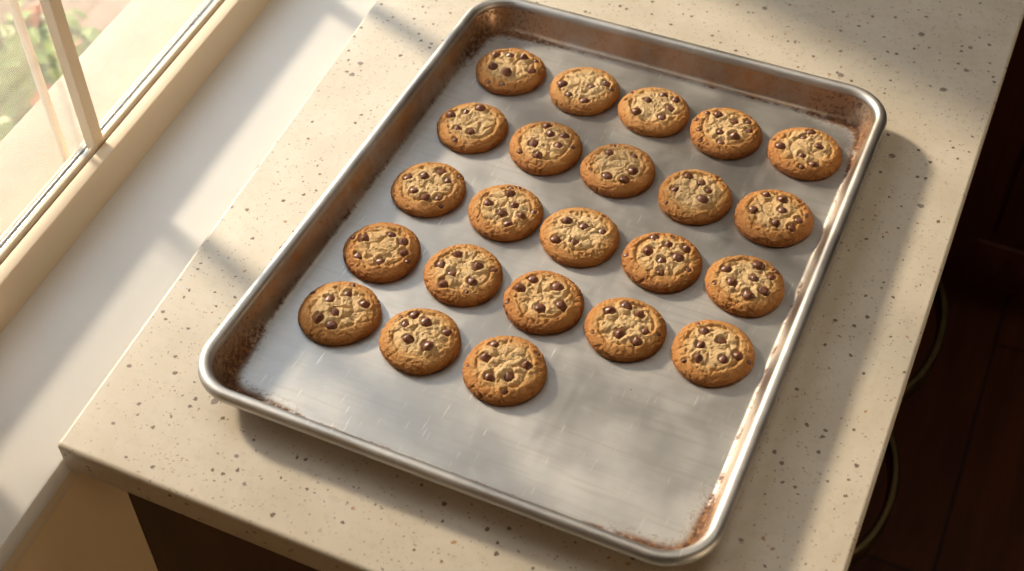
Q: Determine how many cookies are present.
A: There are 23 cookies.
